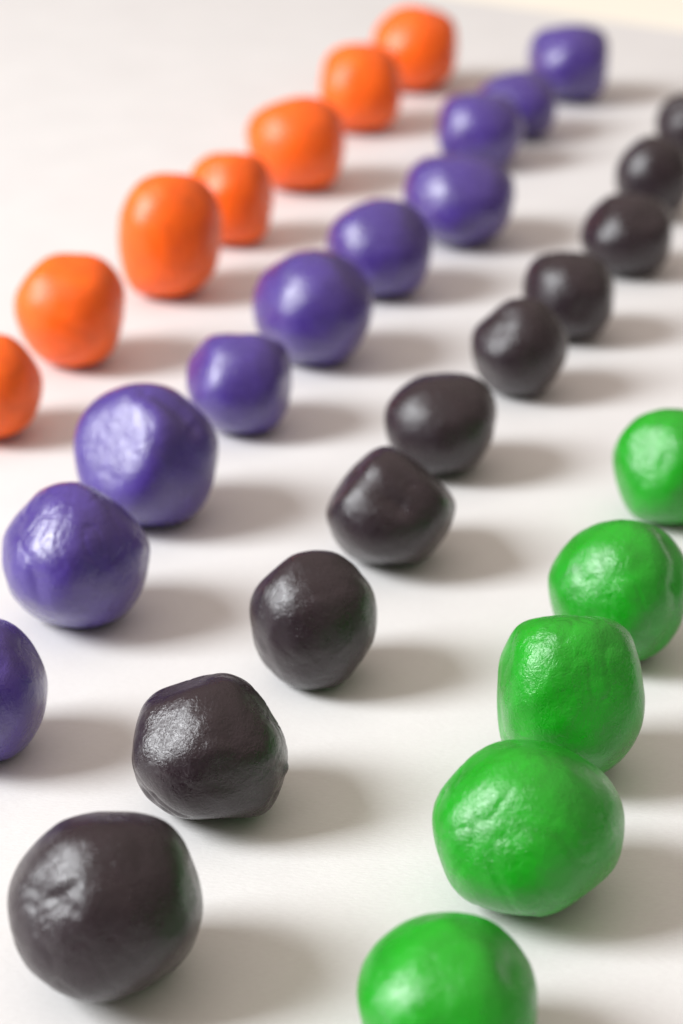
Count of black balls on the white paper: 10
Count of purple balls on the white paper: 10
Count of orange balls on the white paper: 7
